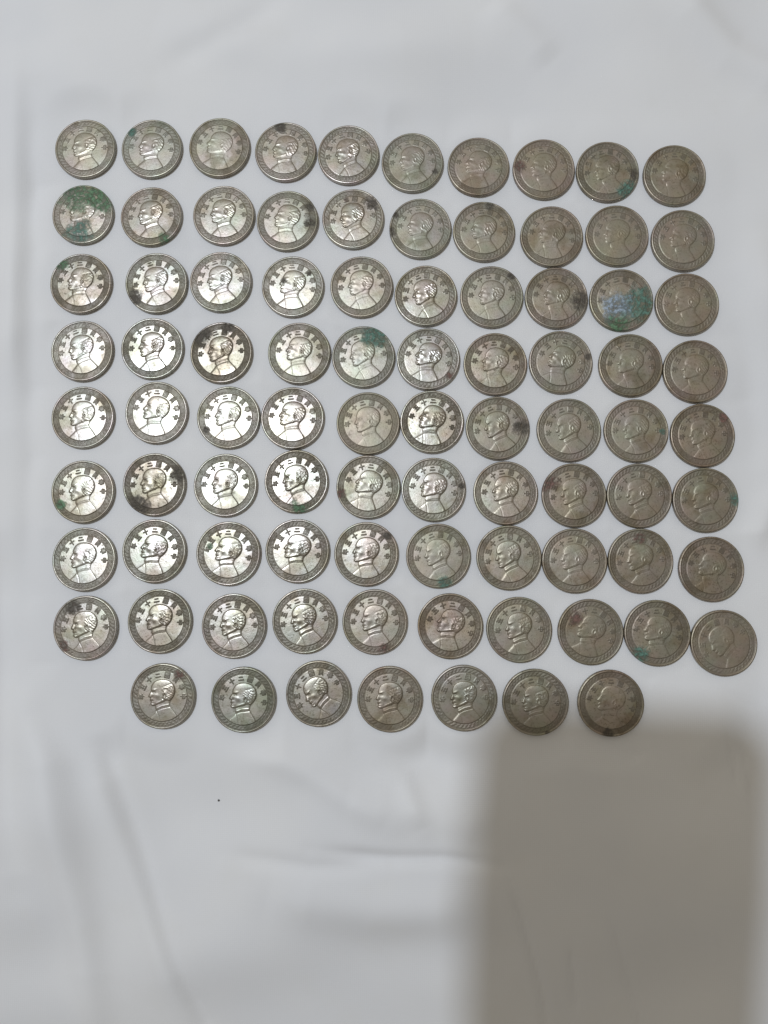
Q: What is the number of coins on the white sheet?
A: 87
